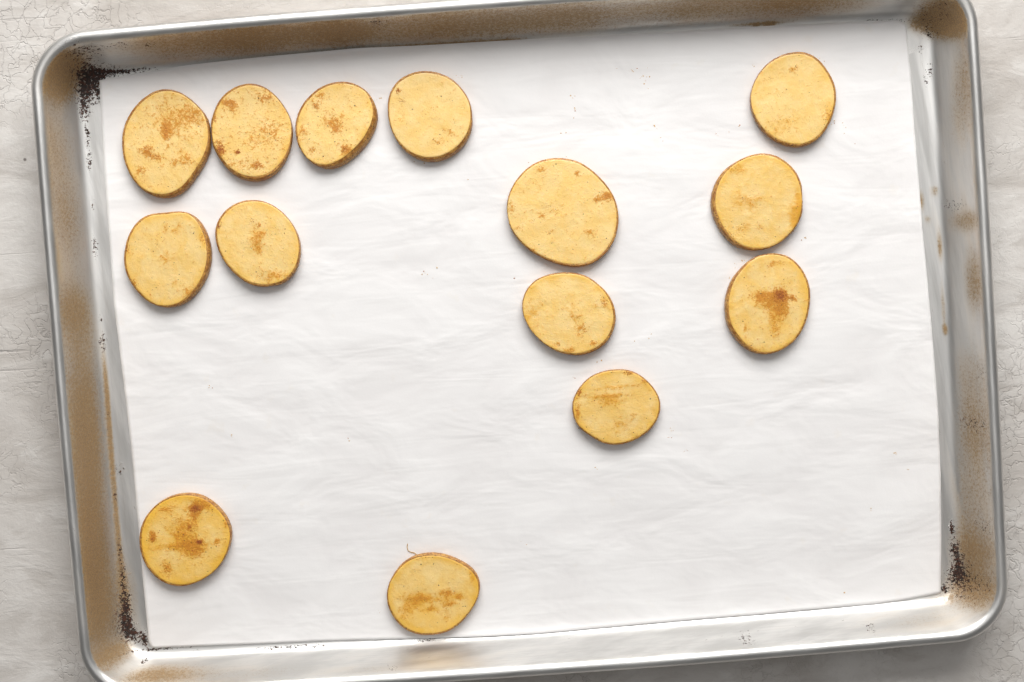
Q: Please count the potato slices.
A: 14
